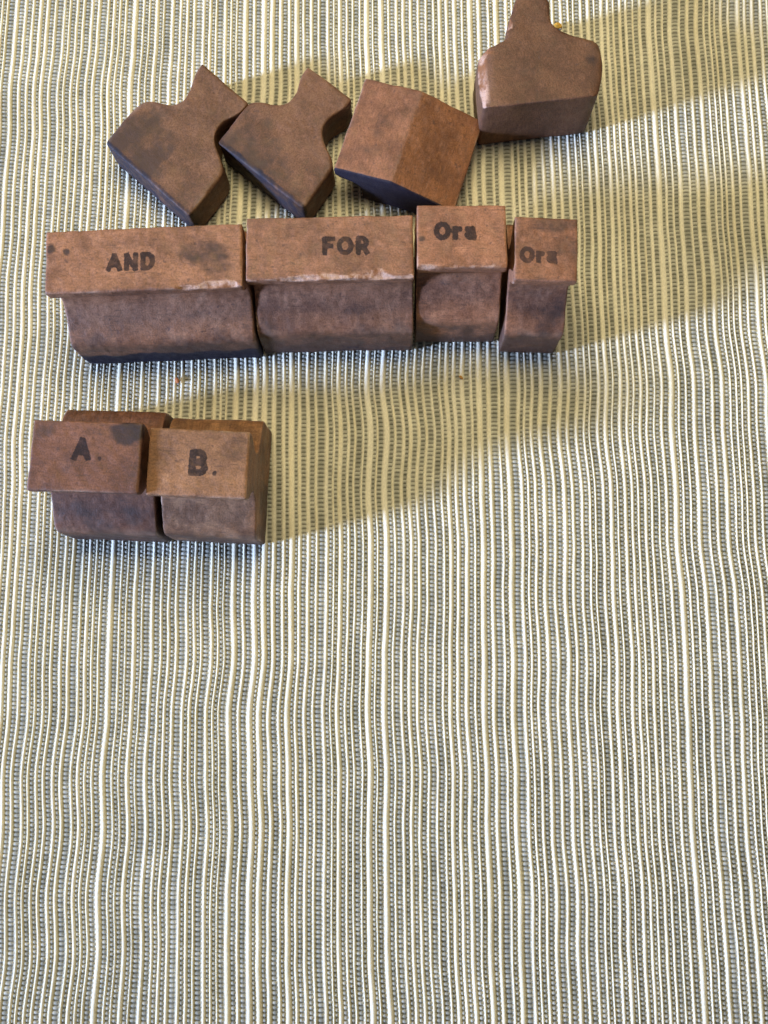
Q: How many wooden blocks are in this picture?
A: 10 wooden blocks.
